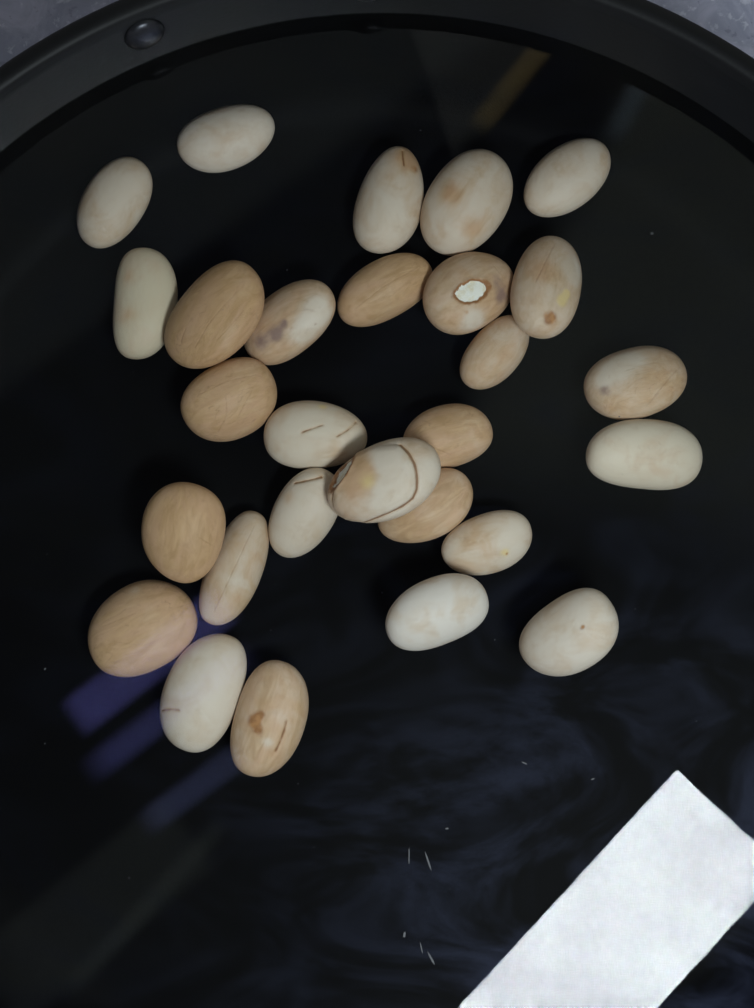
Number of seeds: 28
